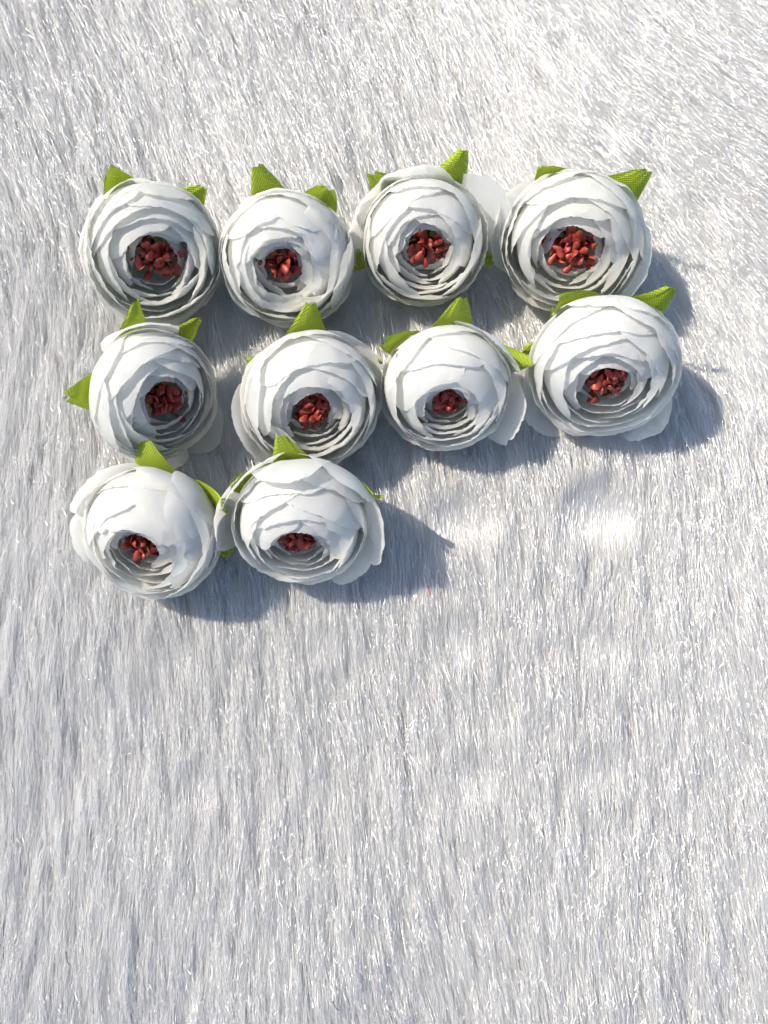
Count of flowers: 10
